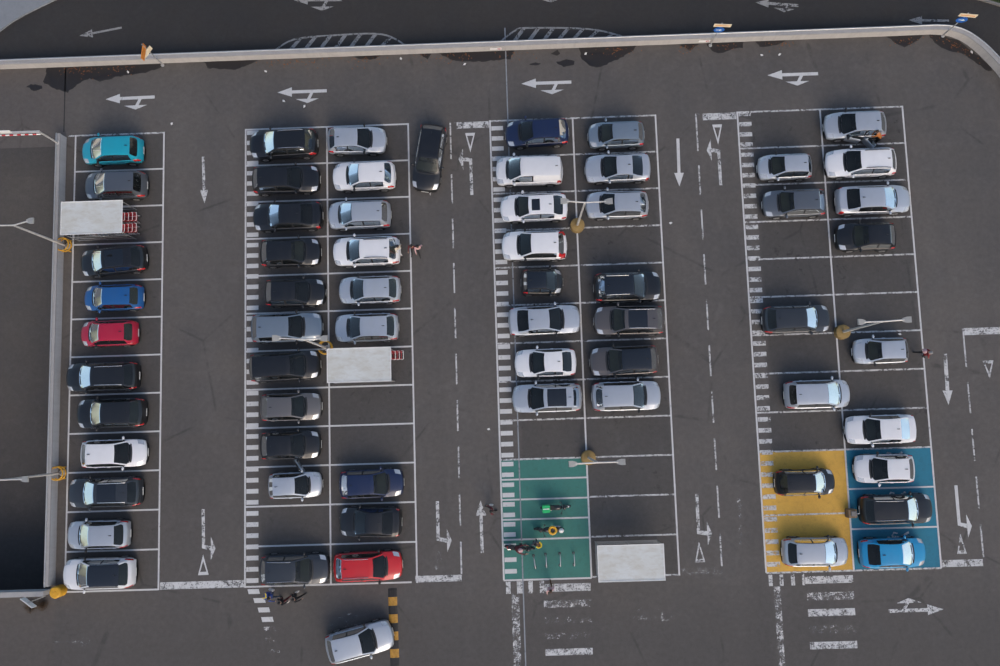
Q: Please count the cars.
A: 63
